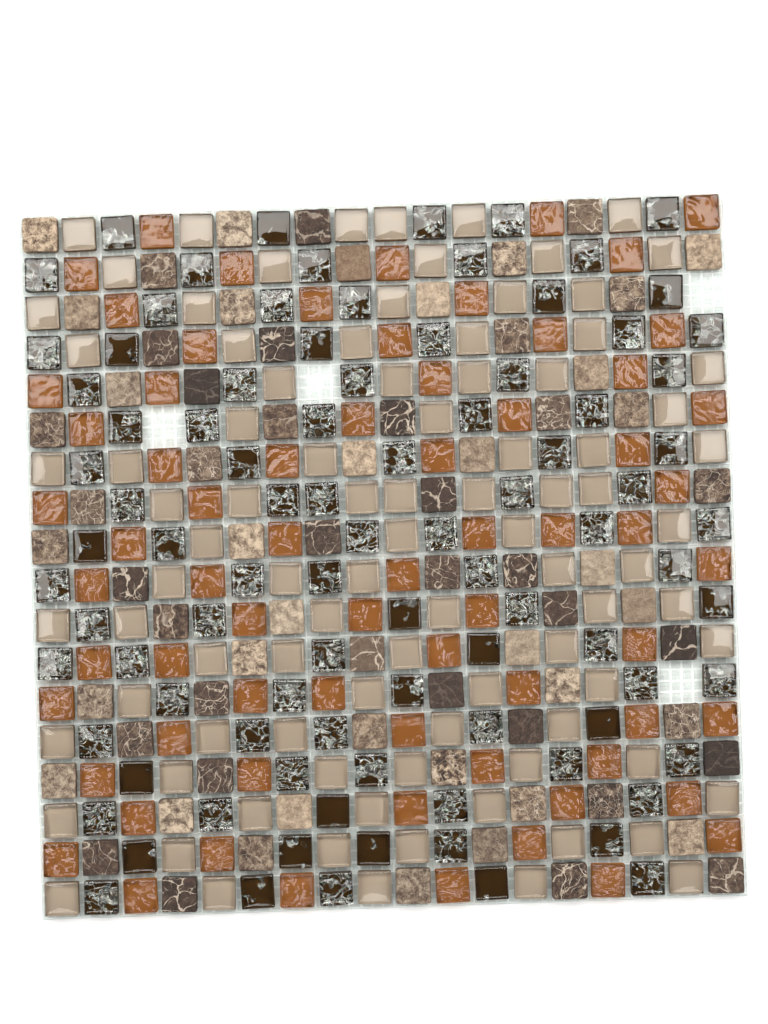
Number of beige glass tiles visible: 91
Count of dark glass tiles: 92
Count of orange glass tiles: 69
